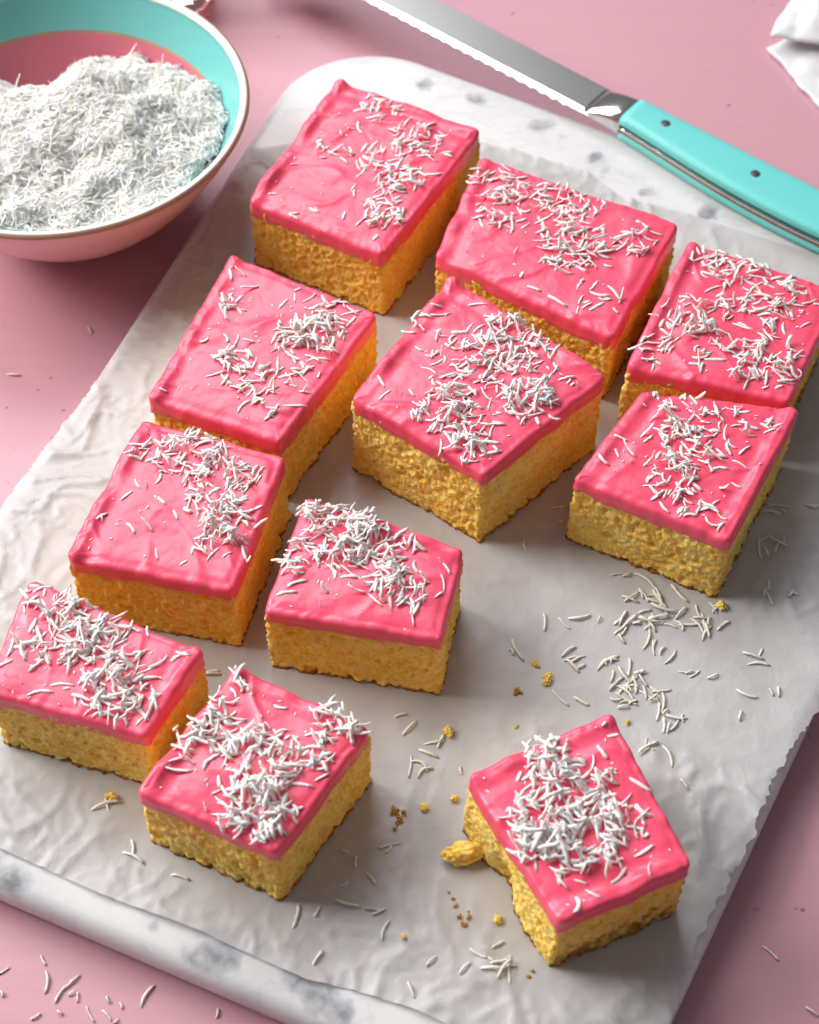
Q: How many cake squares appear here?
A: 11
